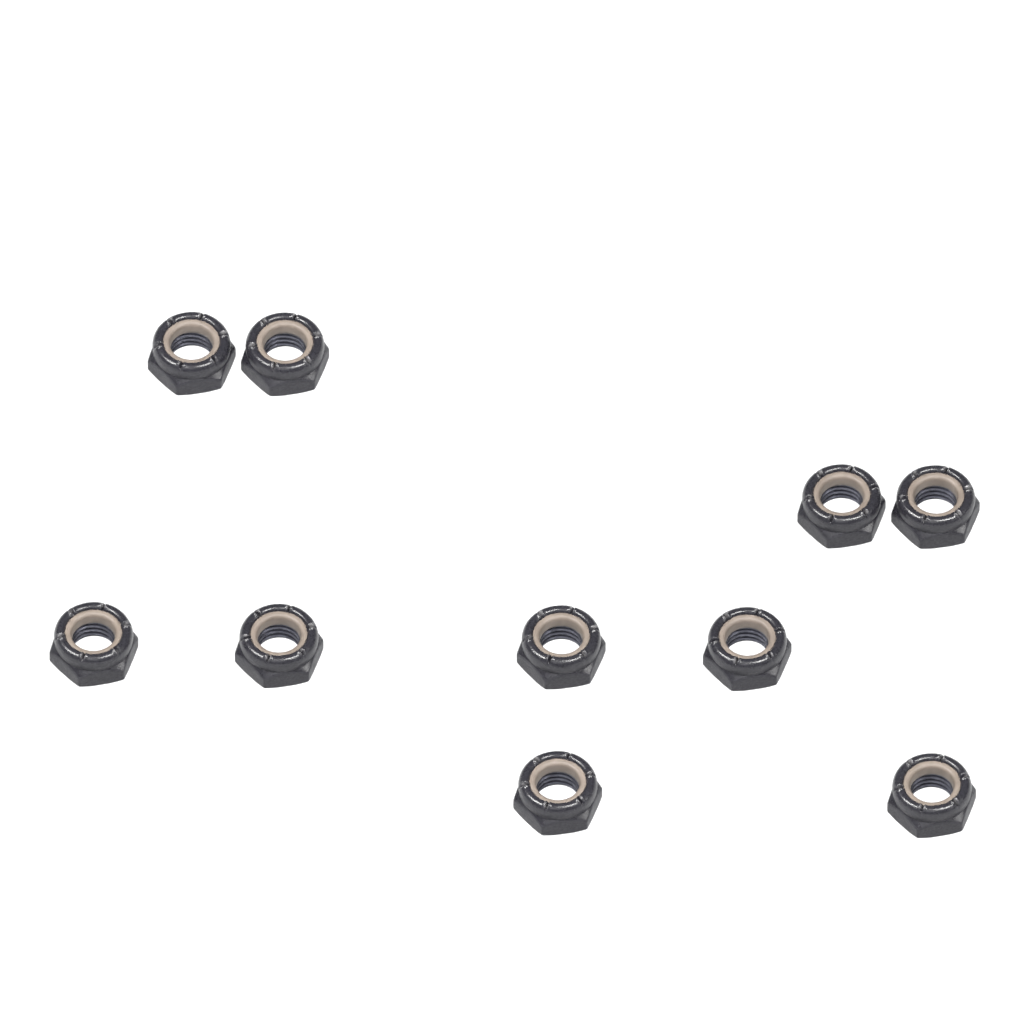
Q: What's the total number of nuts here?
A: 10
